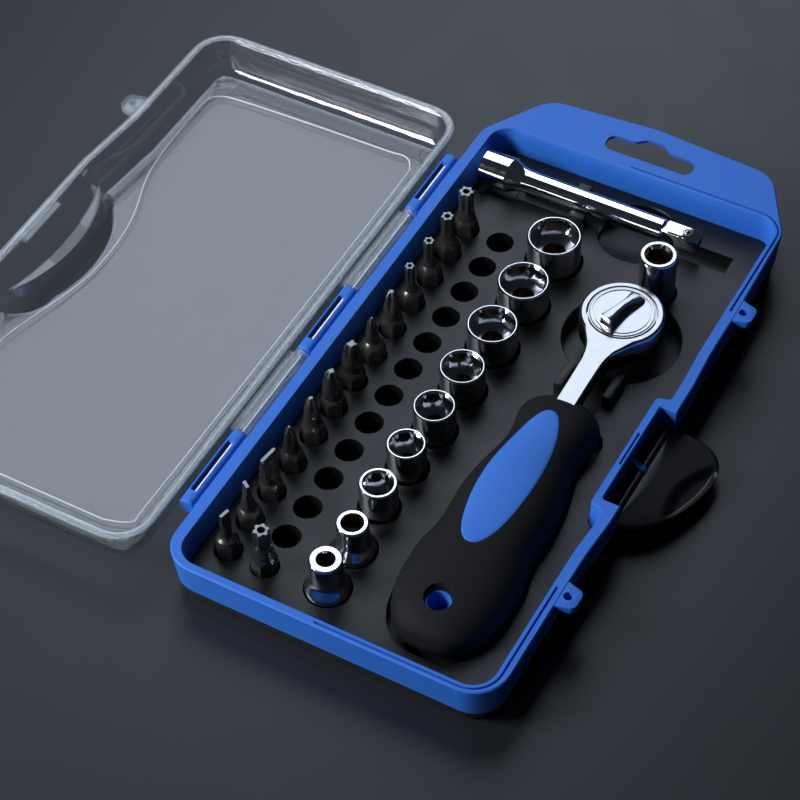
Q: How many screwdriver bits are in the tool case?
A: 14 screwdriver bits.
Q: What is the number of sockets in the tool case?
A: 10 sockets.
